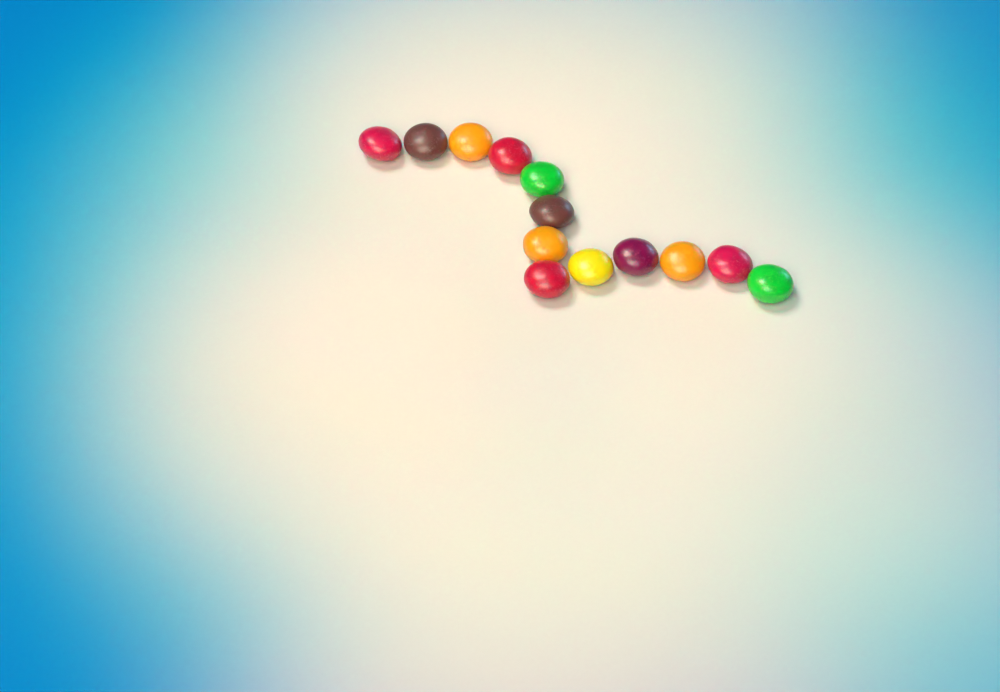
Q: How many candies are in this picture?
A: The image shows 13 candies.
